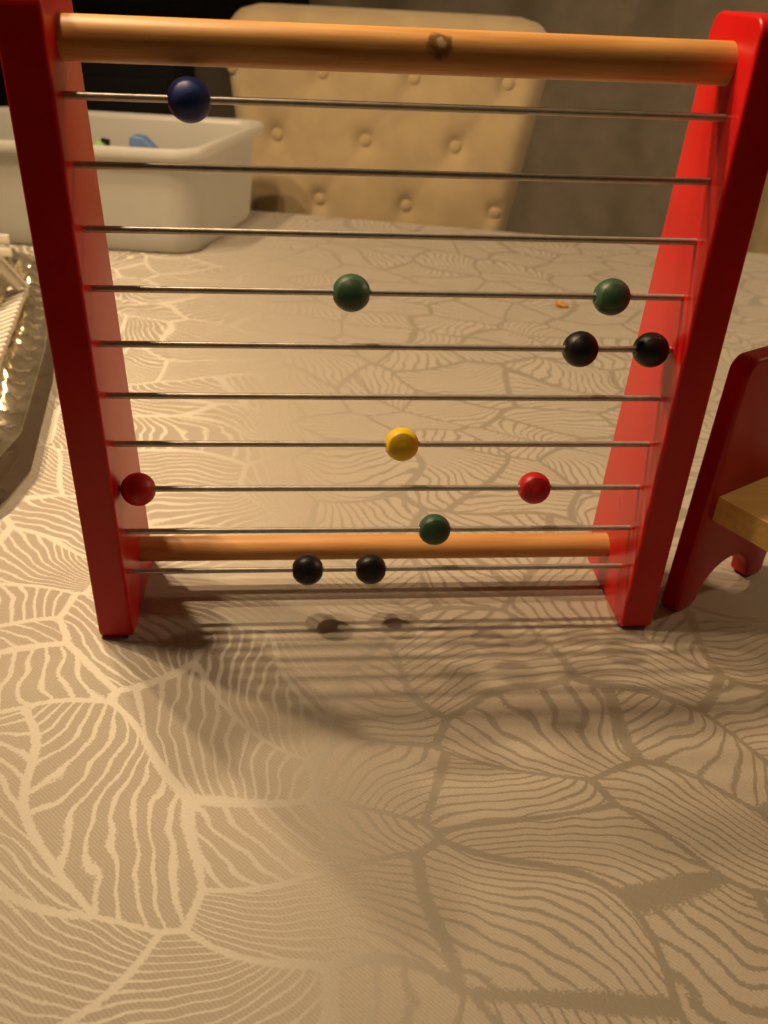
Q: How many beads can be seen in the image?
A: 11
